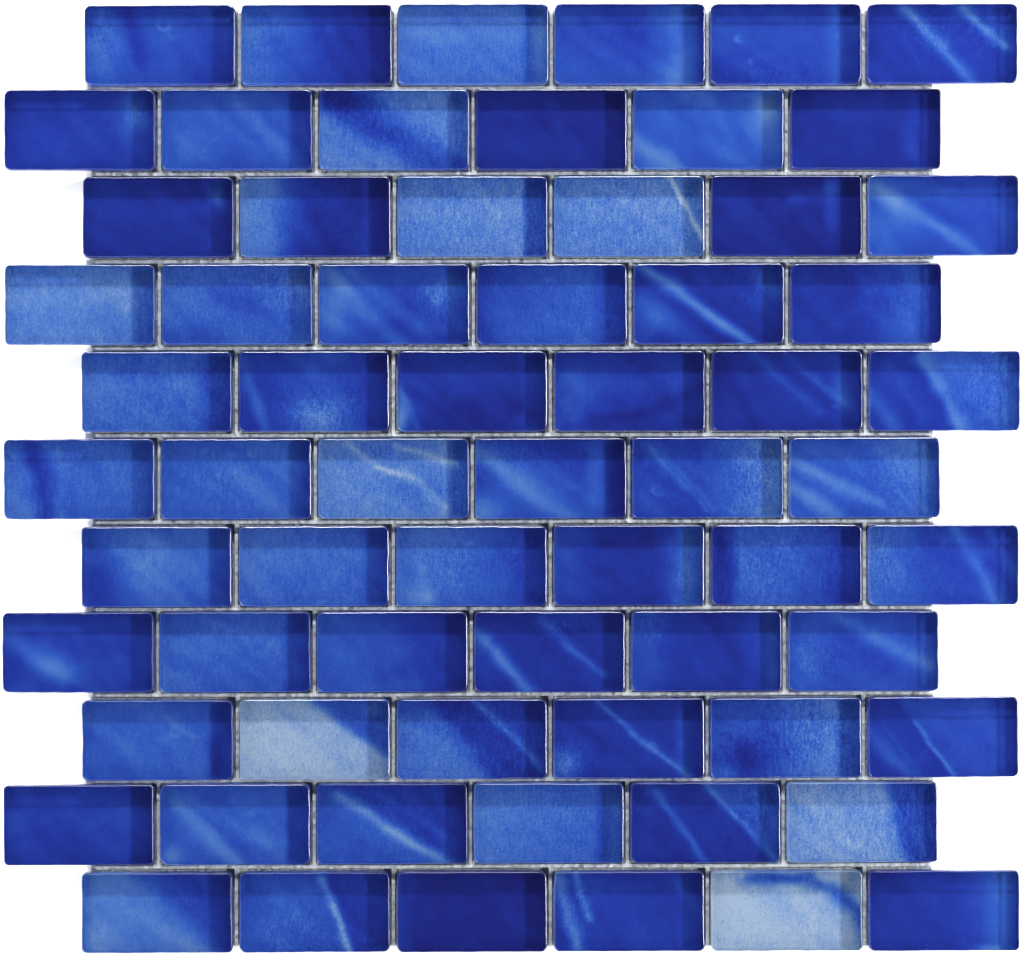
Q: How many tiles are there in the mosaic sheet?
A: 66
